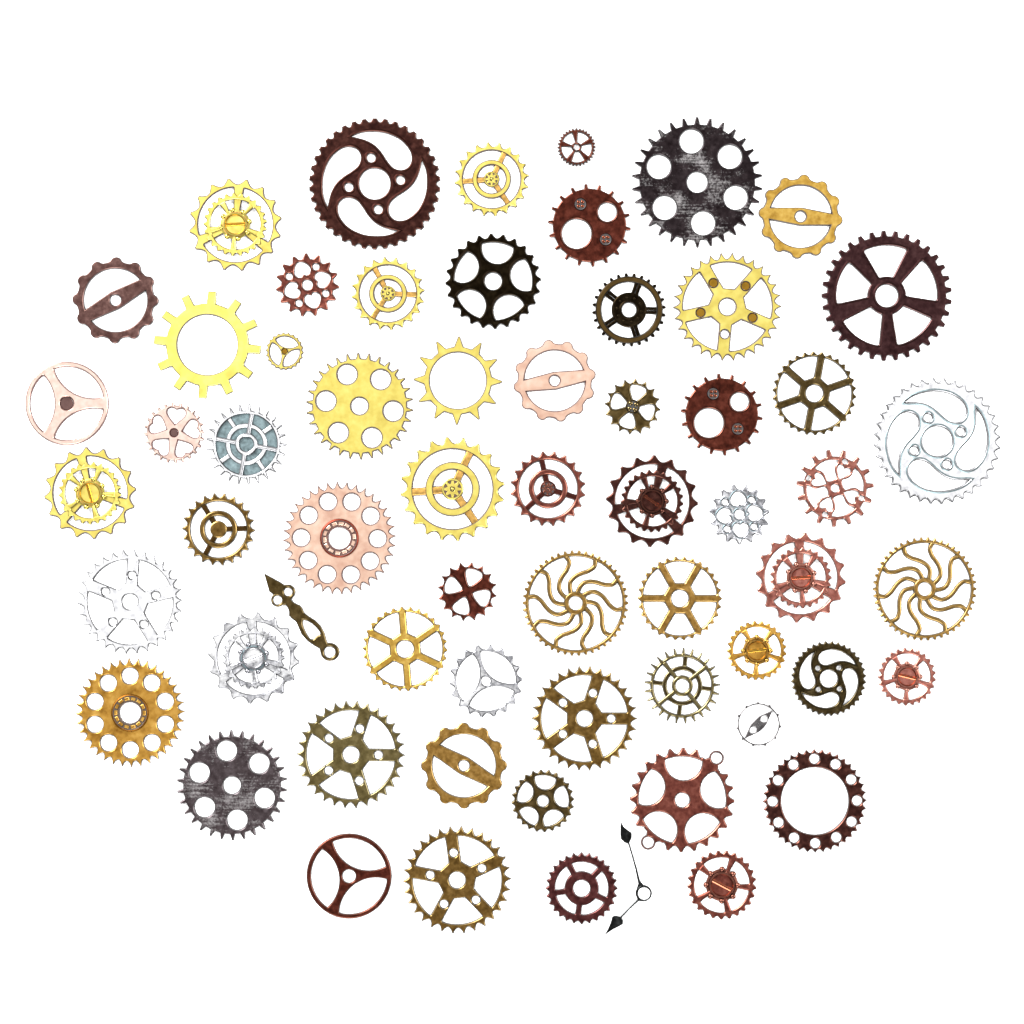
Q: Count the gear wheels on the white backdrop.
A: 60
